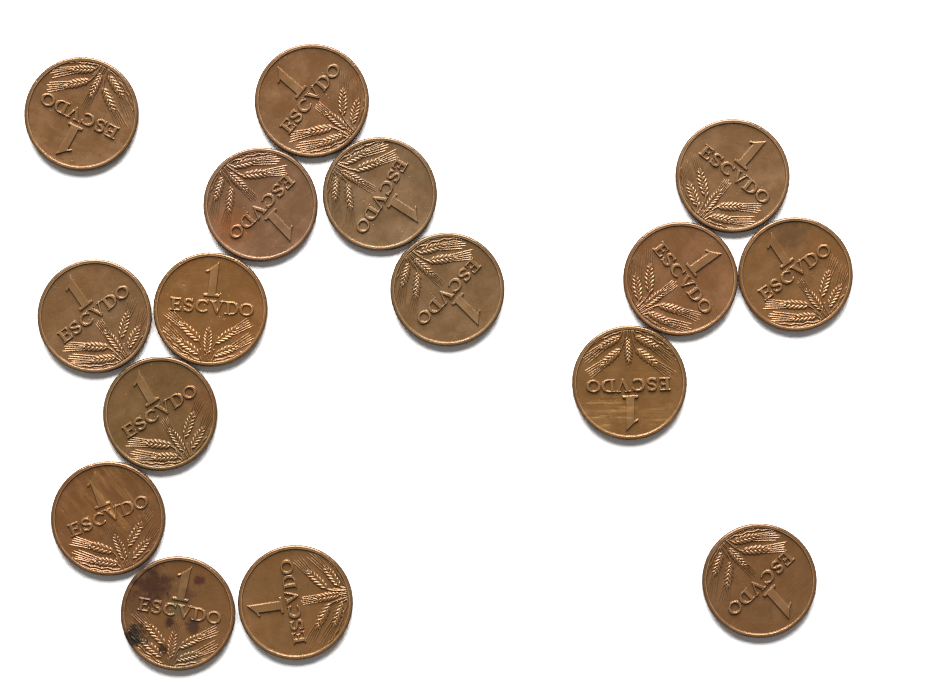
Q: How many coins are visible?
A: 16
